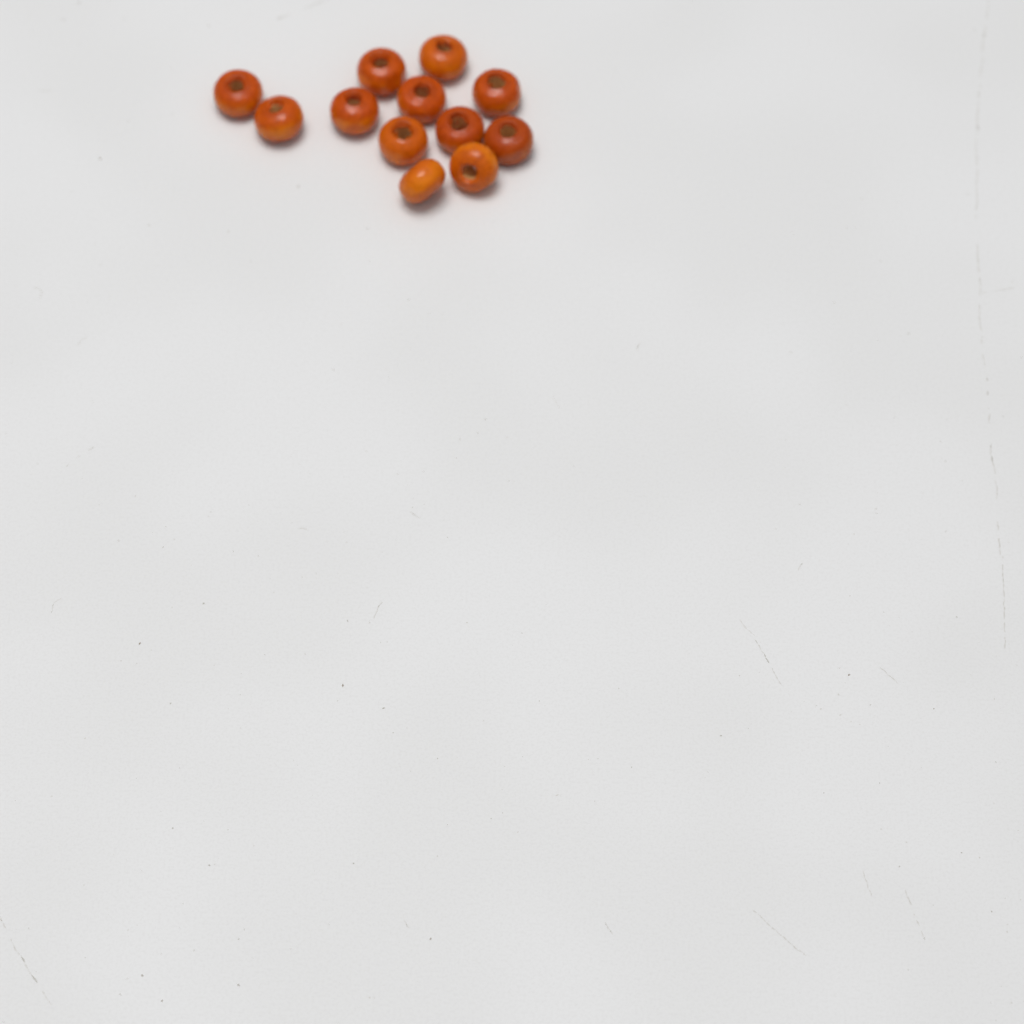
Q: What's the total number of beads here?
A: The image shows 12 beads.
